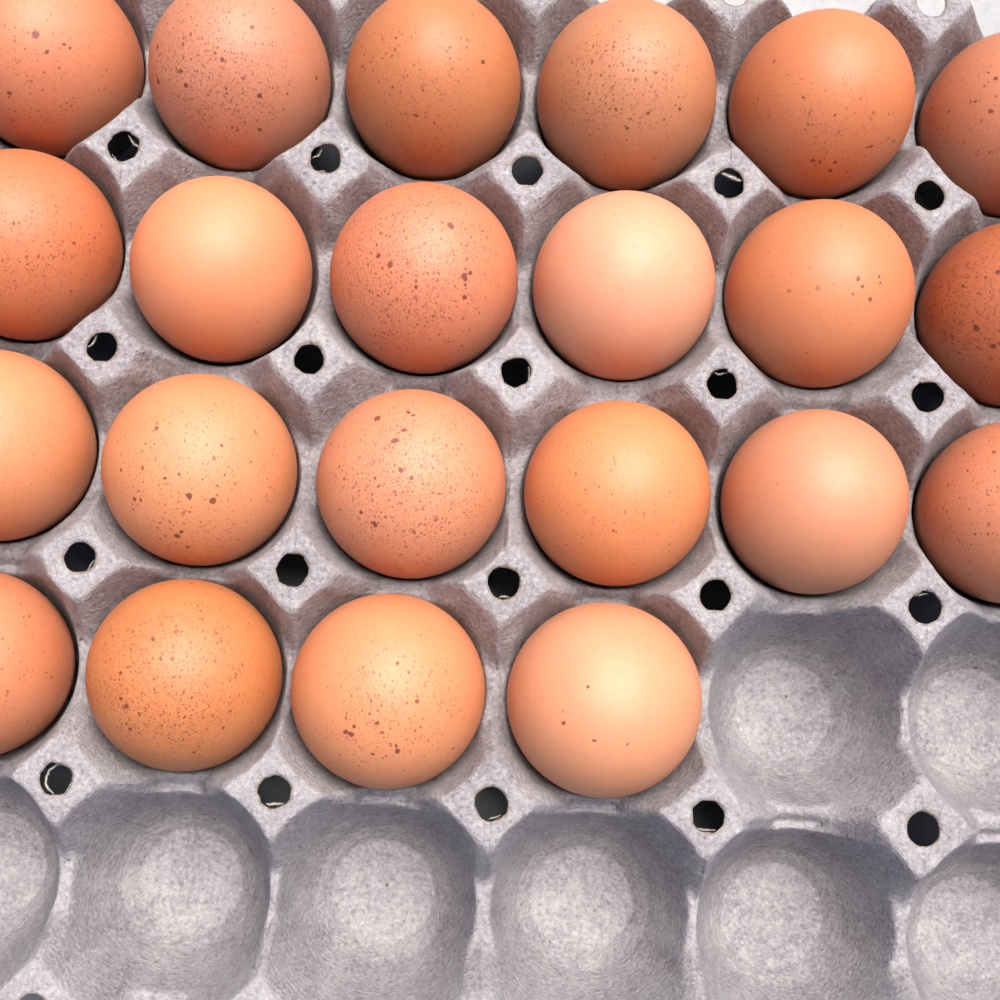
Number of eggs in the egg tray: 22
